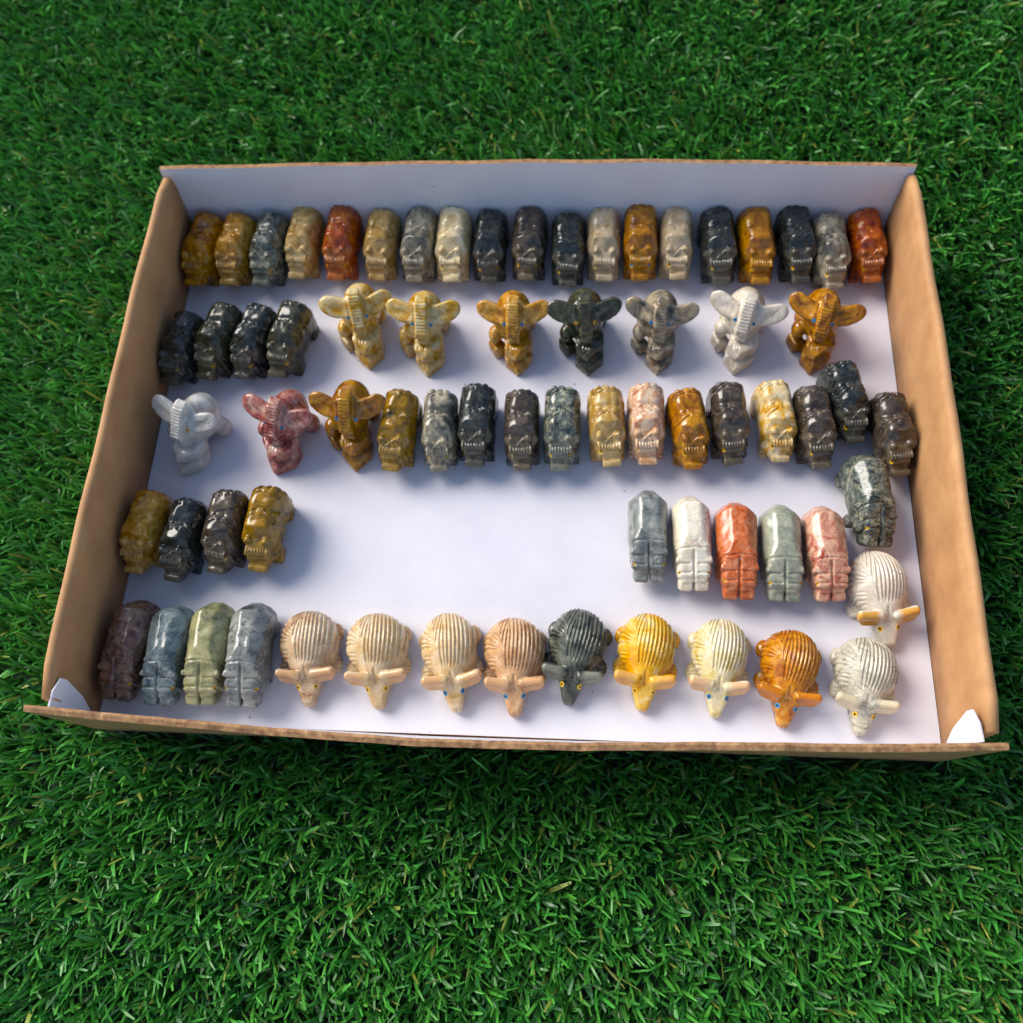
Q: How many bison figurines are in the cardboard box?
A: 40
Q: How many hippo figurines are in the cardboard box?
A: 10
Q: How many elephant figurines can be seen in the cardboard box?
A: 10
